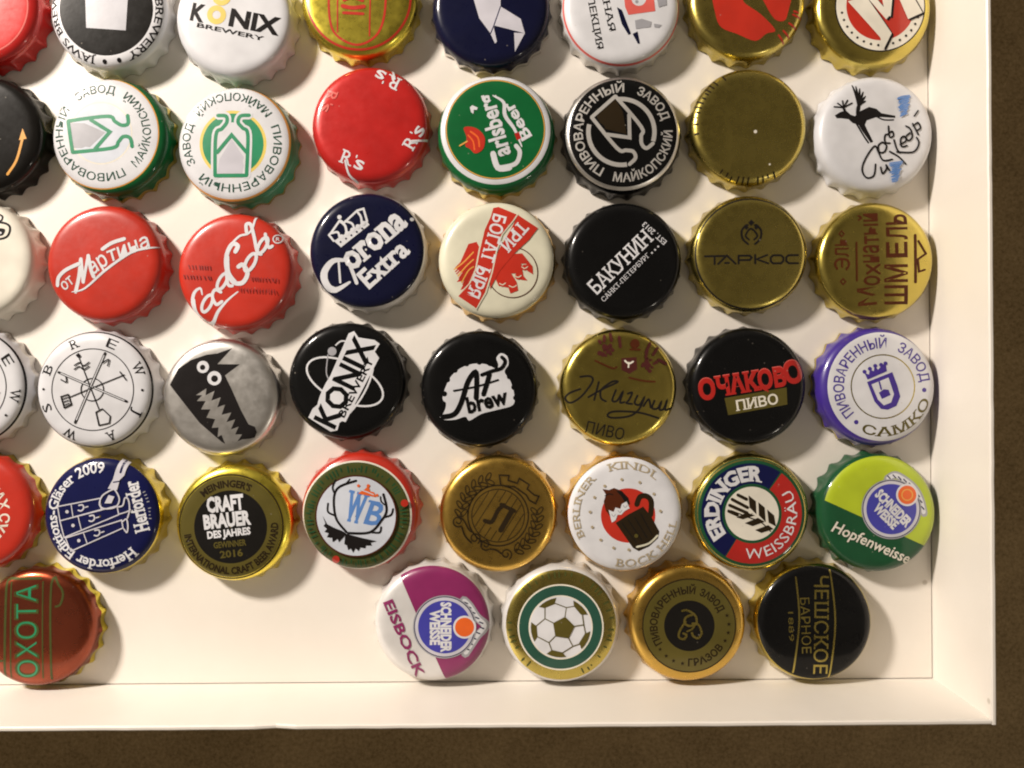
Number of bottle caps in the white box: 45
